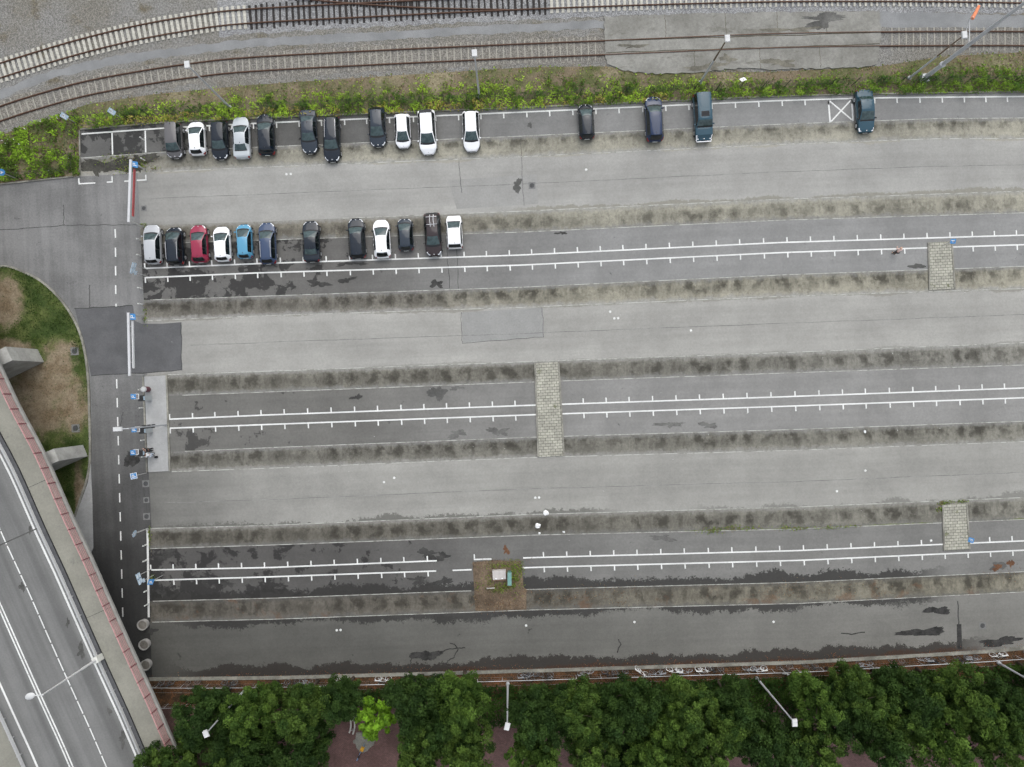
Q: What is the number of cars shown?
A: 27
